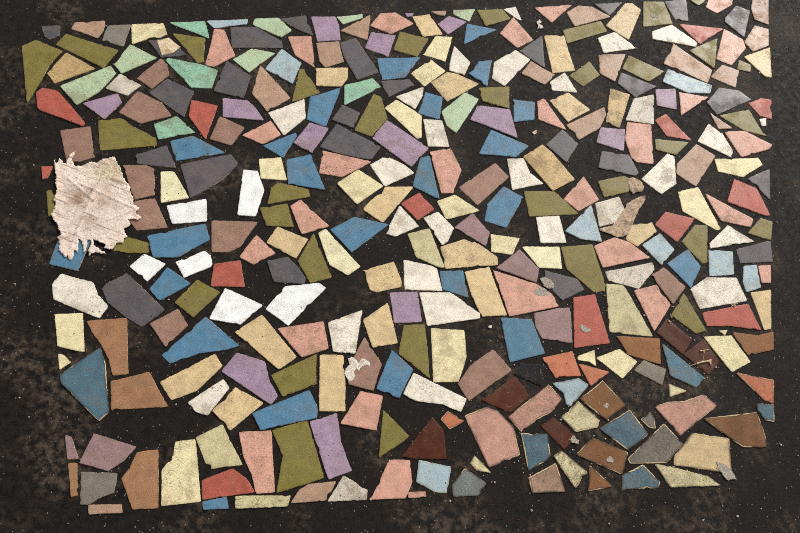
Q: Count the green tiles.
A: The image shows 11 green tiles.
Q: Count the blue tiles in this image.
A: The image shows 38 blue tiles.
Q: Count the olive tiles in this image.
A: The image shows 34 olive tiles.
